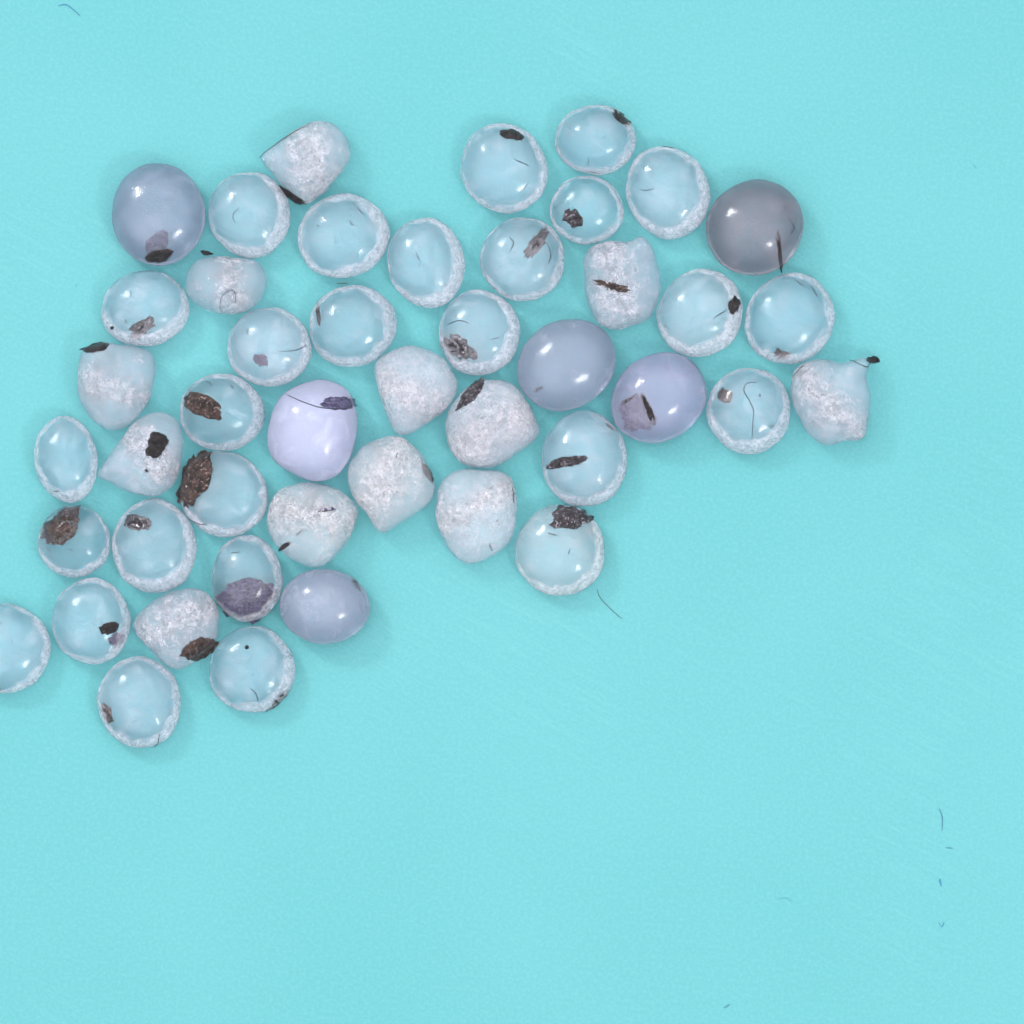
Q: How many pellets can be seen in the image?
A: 45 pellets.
